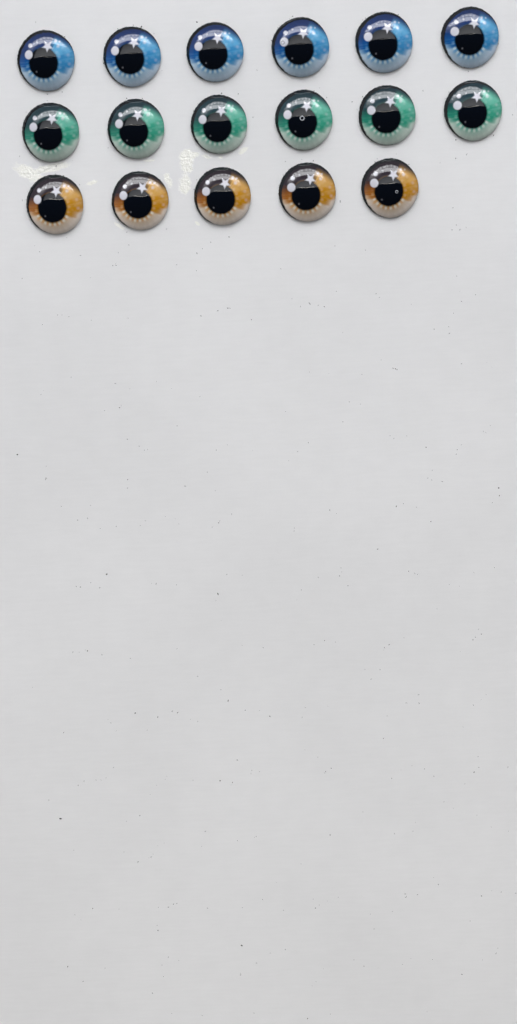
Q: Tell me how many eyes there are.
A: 17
